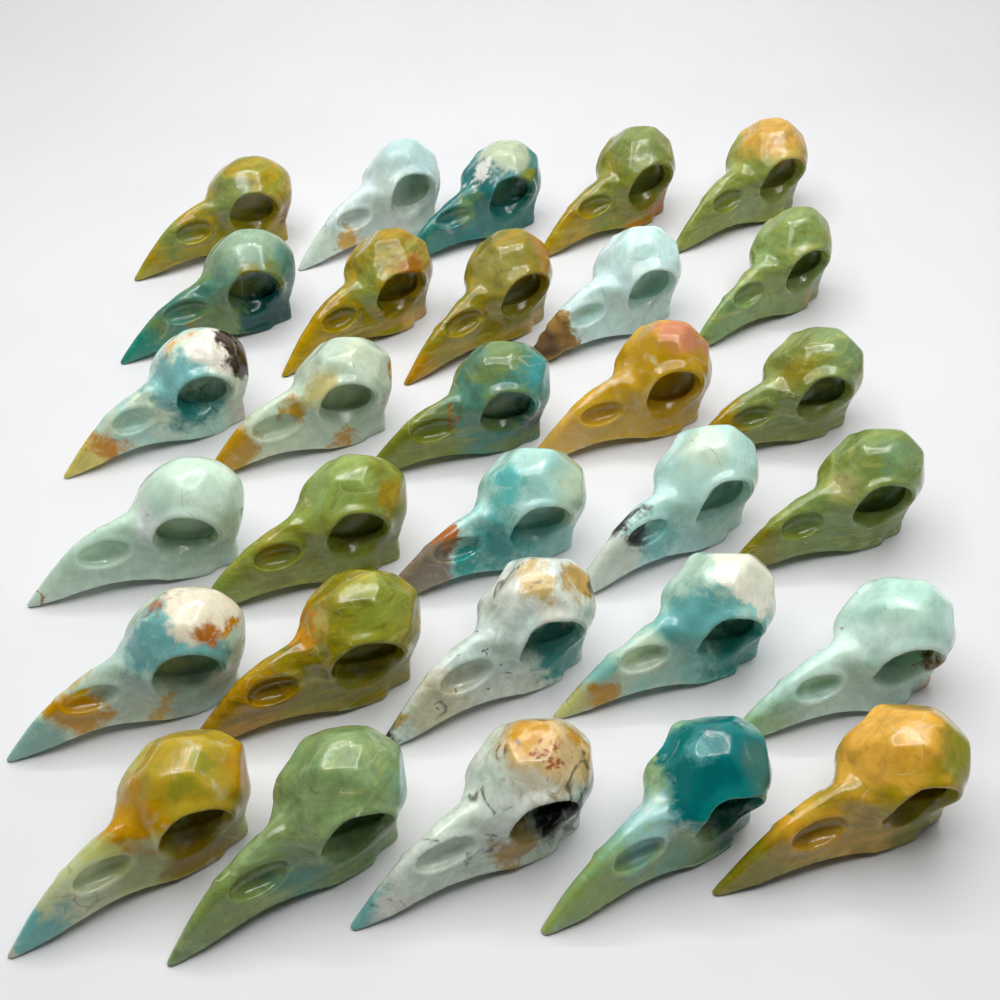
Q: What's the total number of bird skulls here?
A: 30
